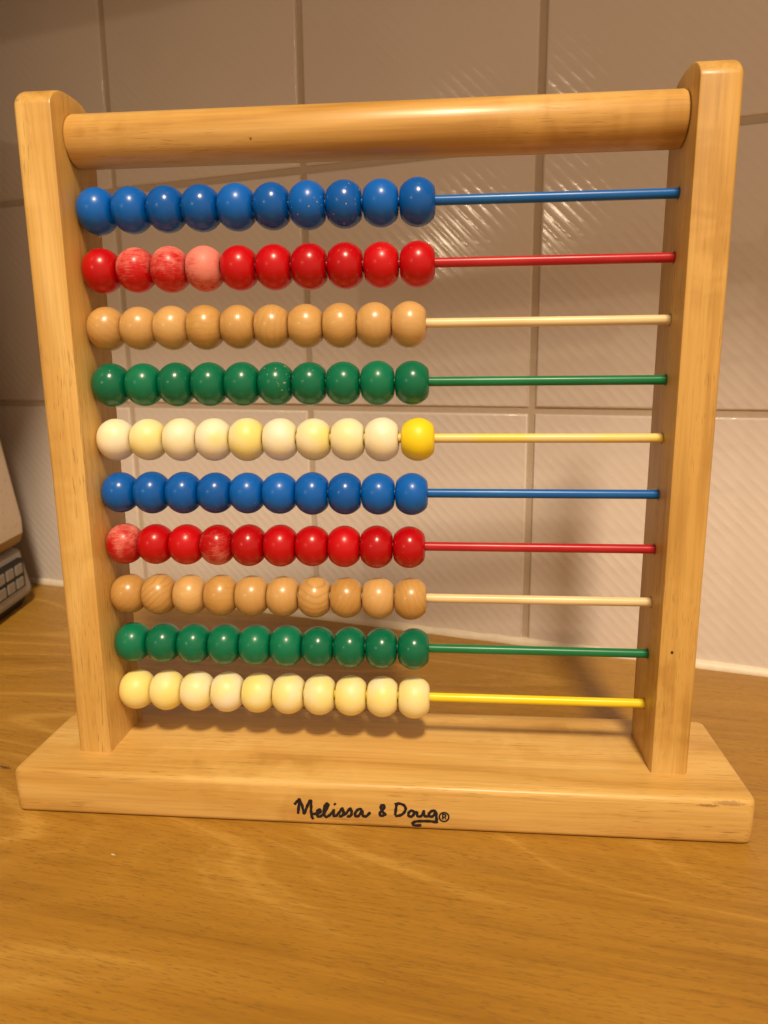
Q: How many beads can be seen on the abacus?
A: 100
